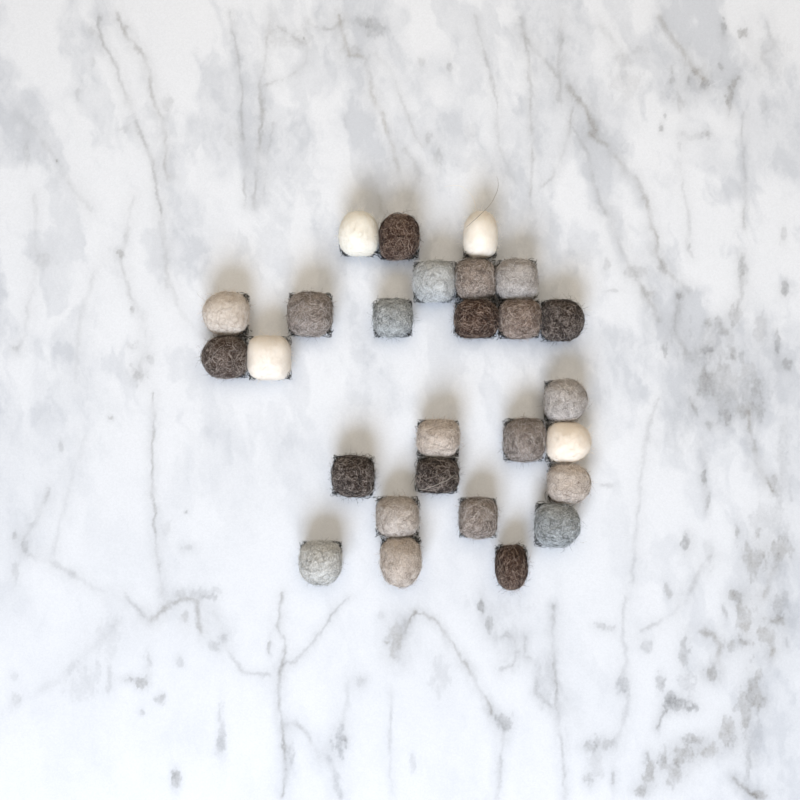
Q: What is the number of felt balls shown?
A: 27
